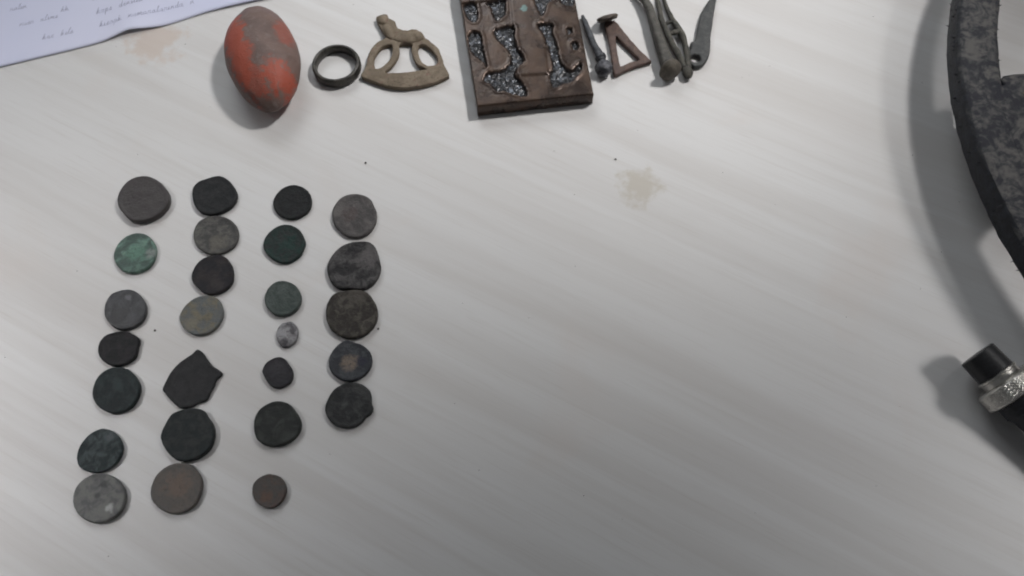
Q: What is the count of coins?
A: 26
